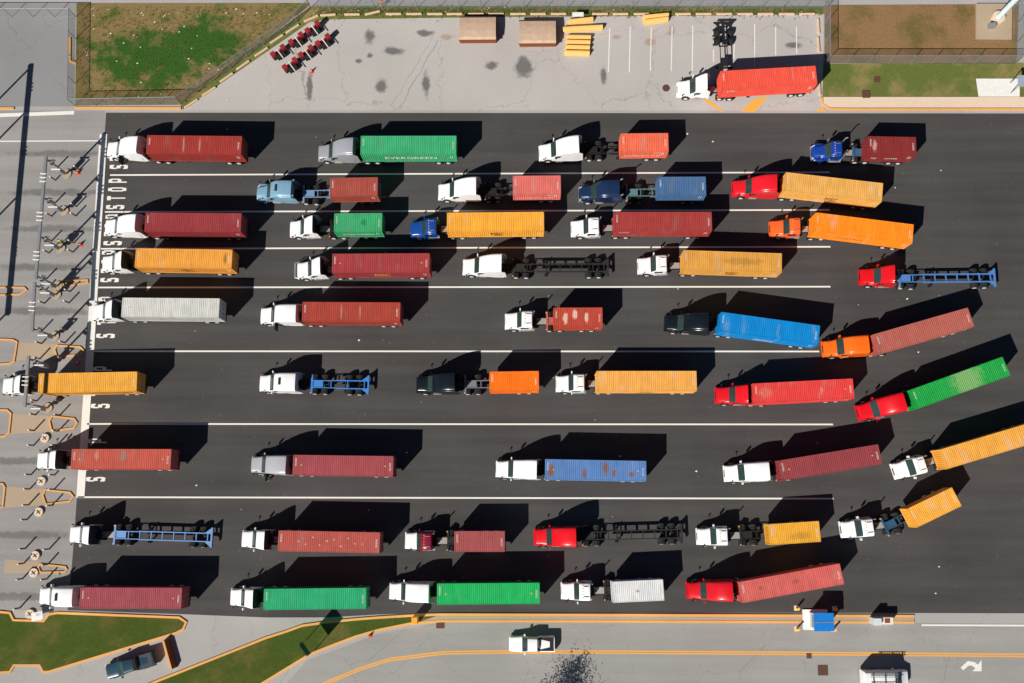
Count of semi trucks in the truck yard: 46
